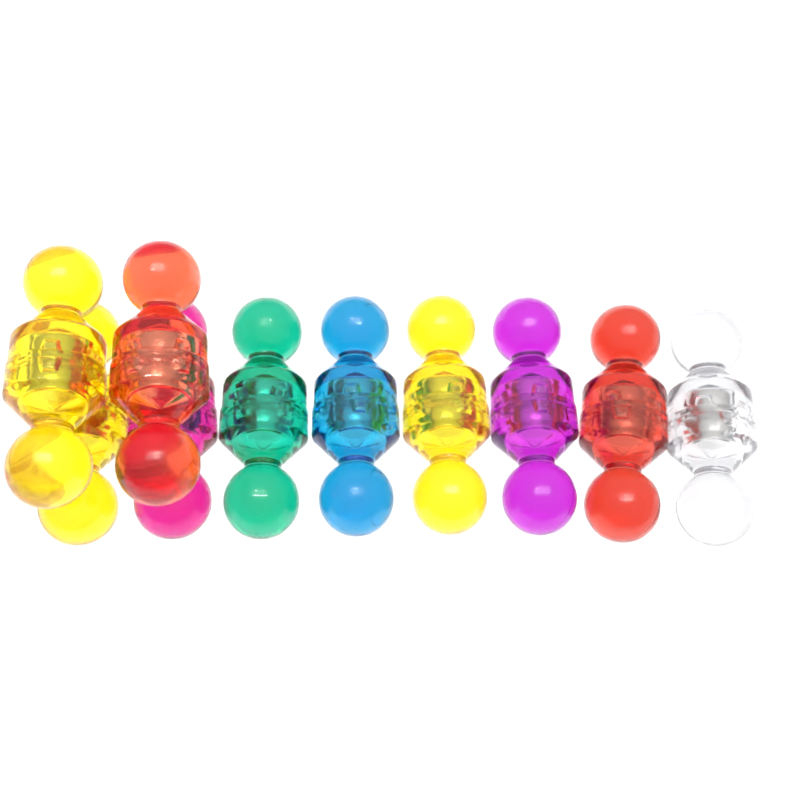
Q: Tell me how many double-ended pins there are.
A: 10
